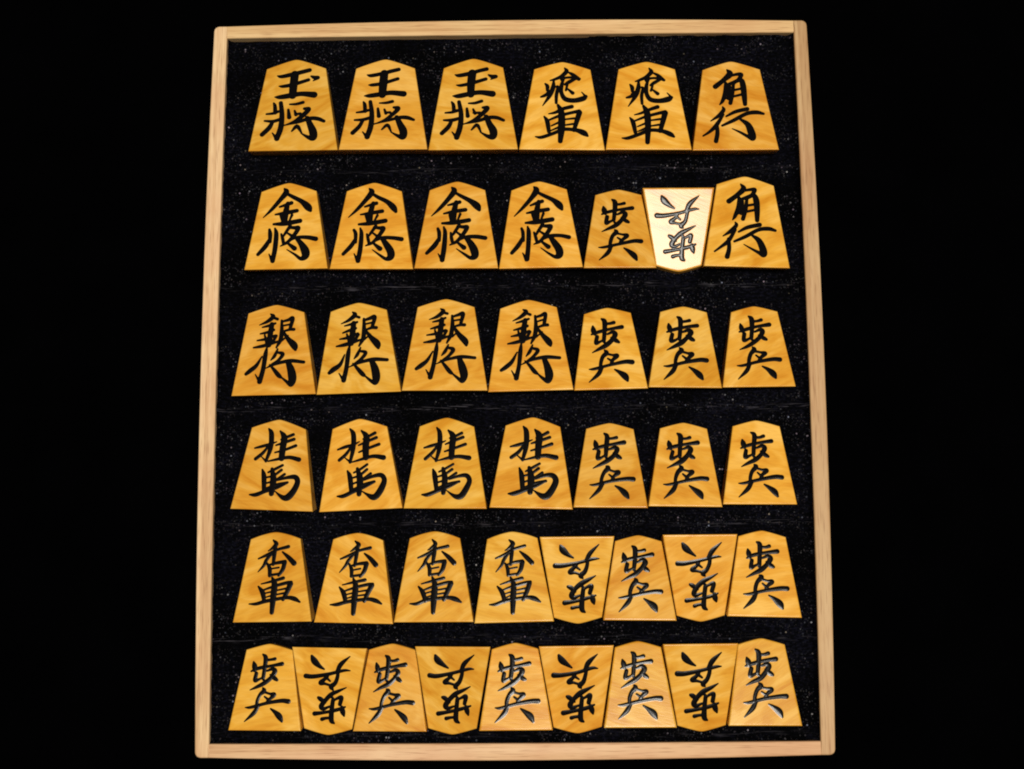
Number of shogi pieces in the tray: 44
